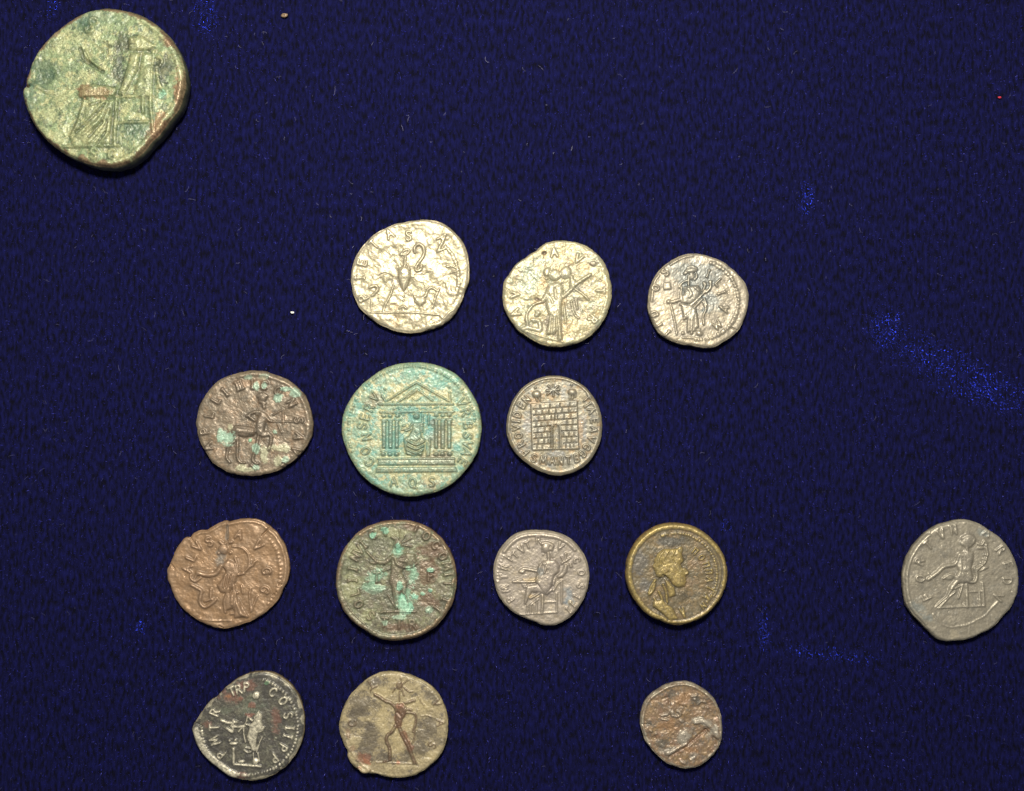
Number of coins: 15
